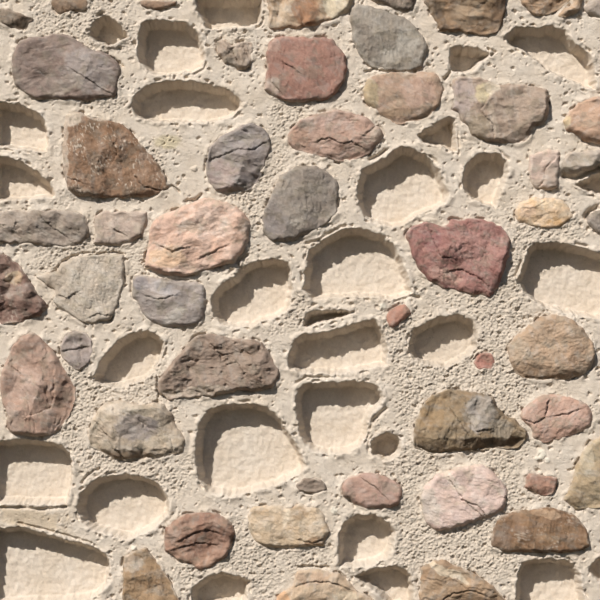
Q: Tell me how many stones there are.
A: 51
